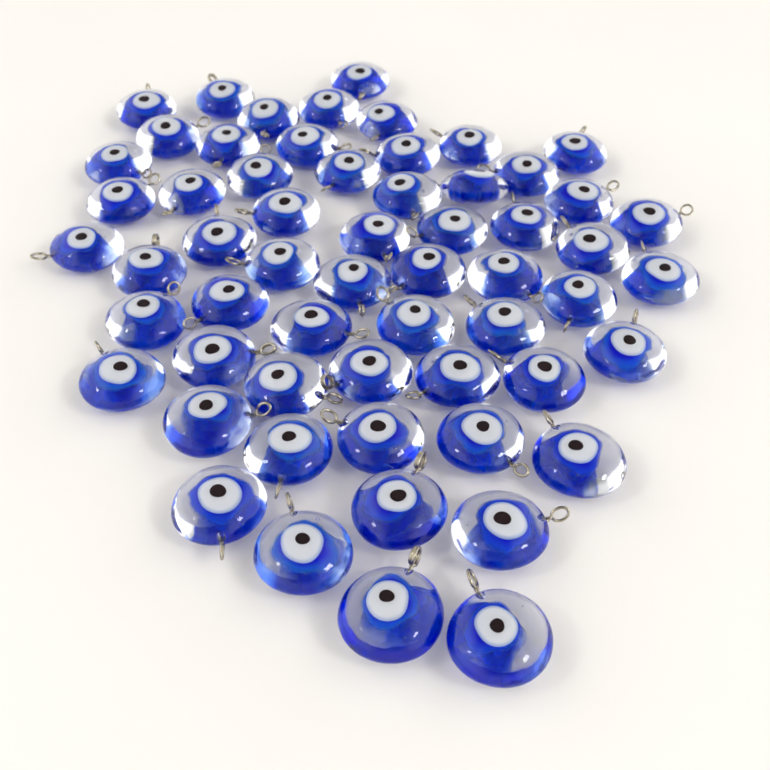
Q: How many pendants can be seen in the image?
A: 59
